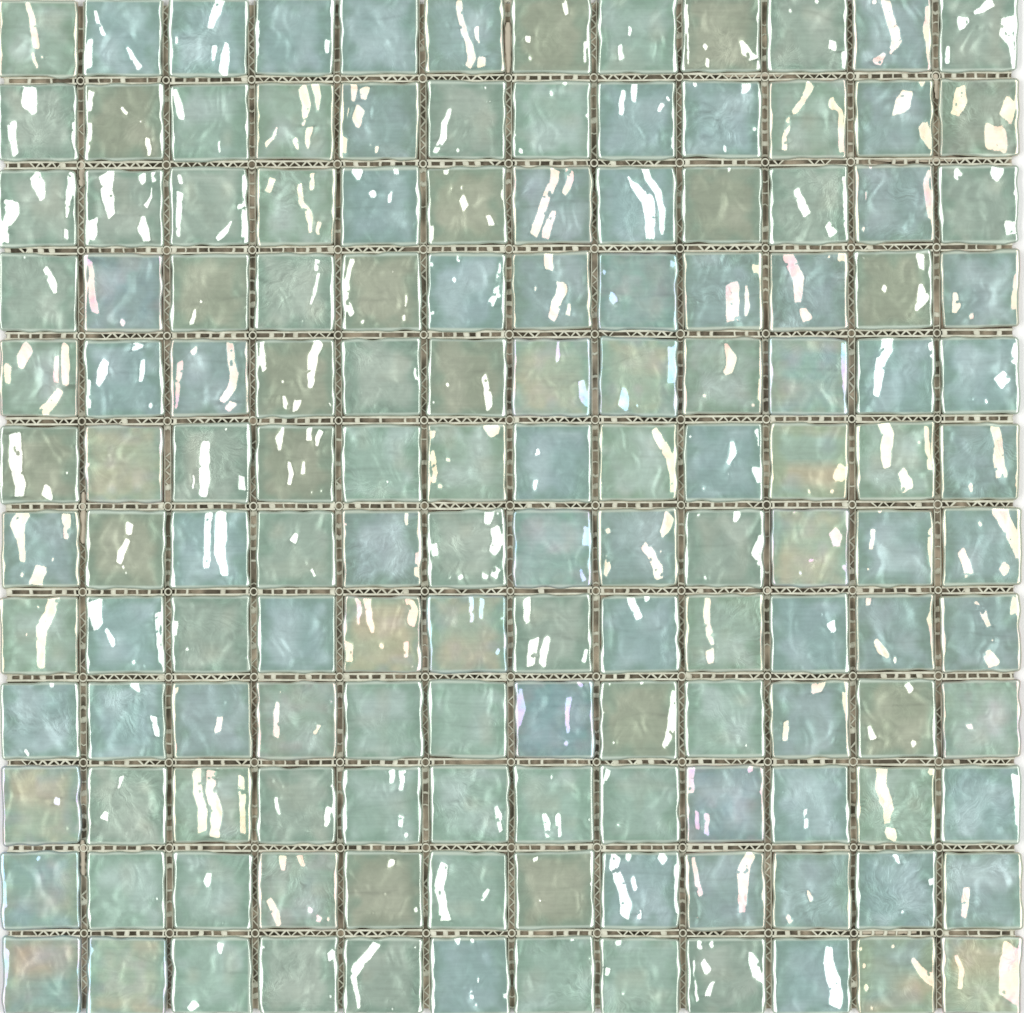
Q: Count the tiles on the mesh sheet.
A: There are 144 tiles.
